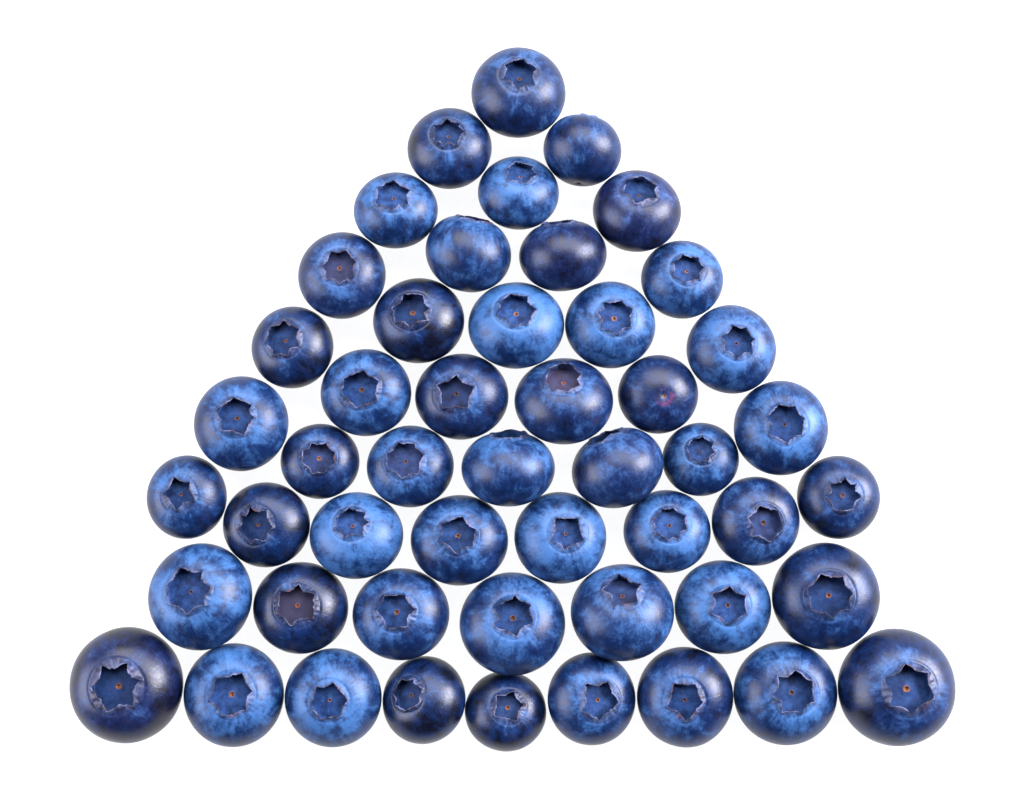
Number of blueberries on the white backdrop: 50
